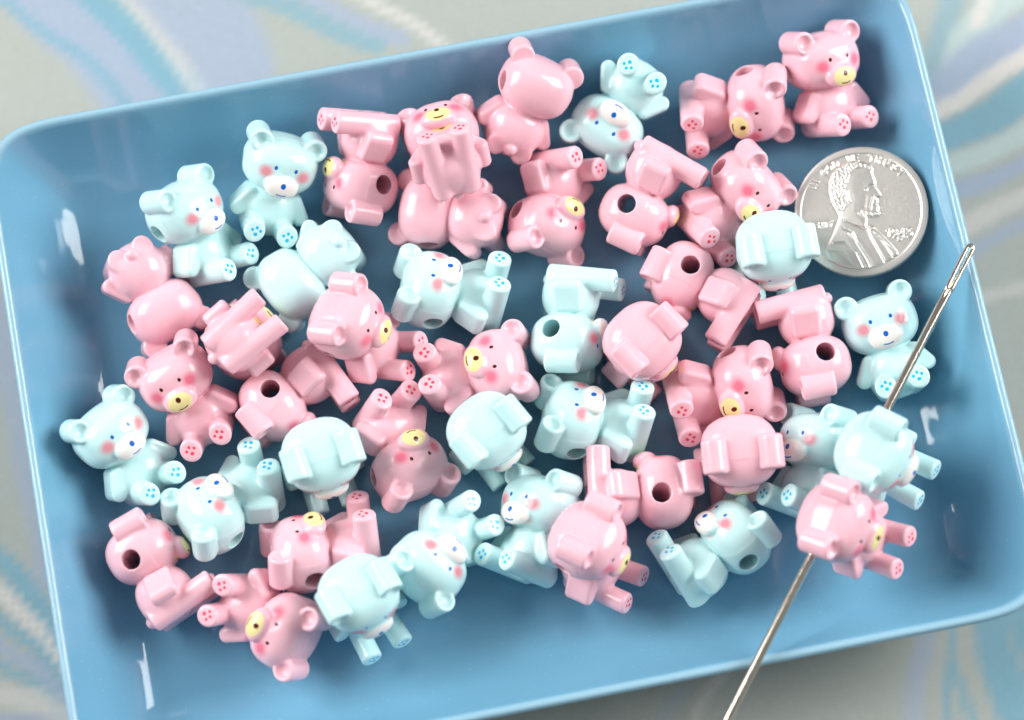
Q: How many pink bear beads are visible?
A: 27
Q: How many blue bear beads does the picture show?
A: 19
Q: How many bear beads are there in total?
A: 46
